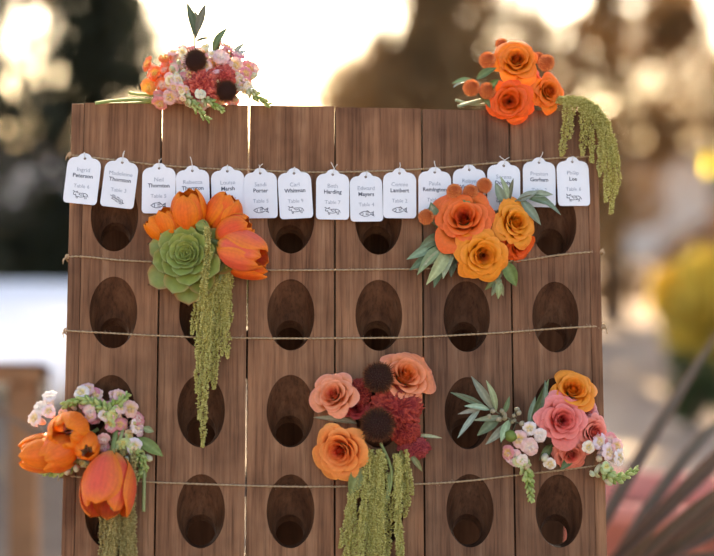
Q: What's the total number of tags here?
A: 15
